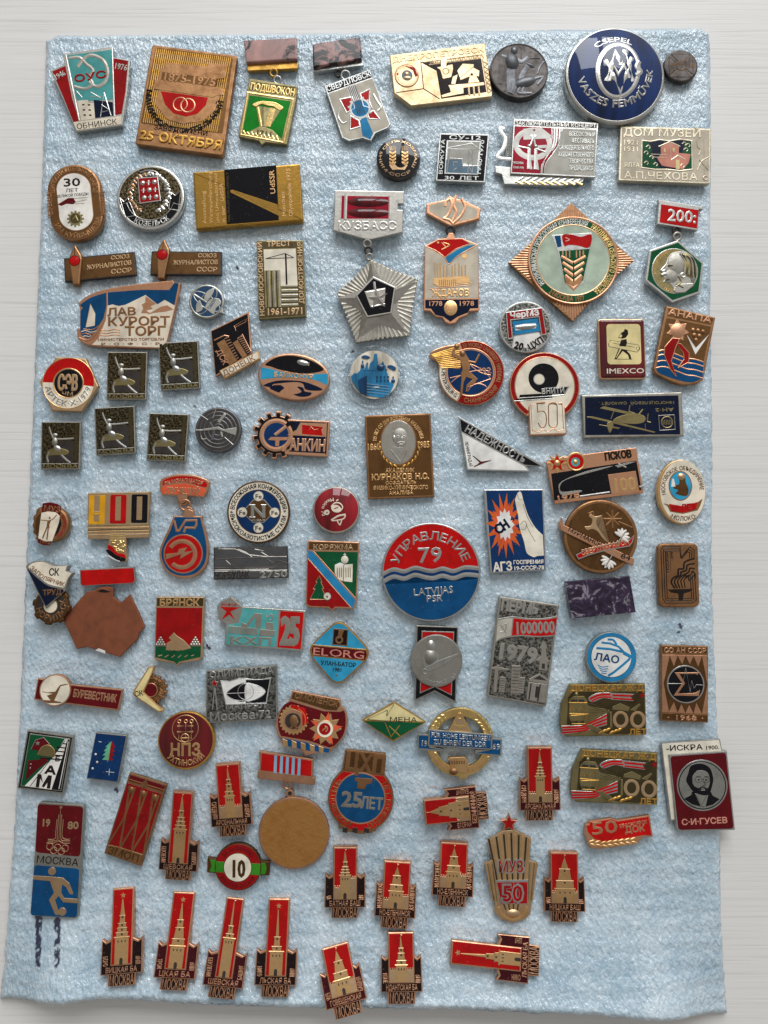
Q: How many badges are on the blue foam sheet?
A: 100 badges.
